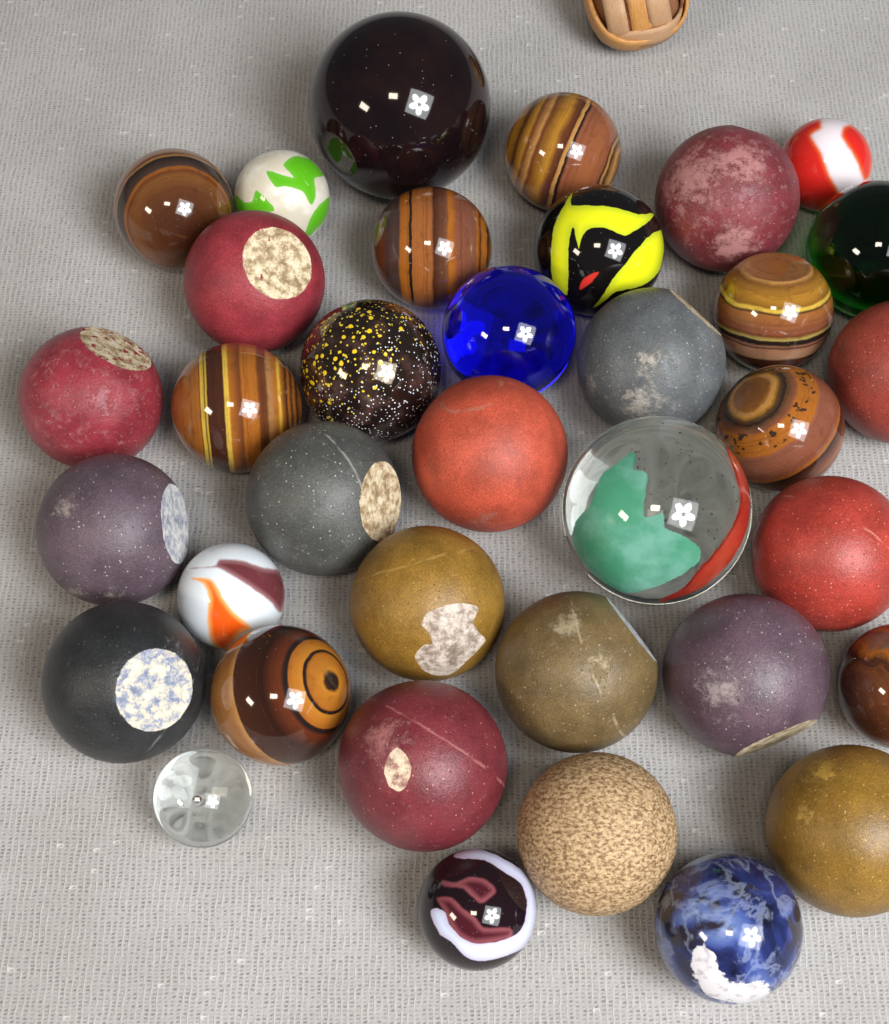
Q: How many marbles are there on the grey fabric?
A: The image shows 36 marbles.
